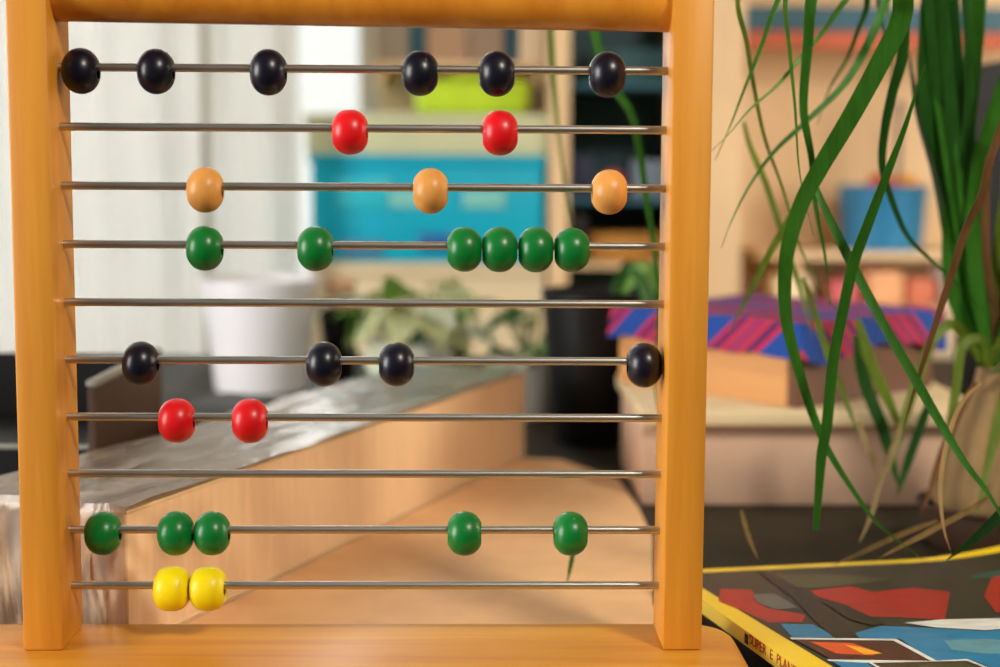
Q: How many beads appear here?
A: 30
